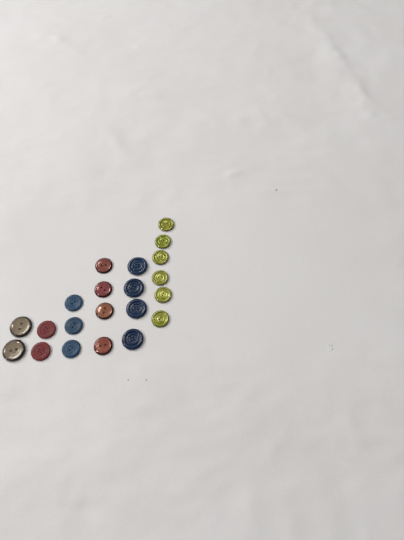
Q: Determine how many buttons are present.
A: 21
